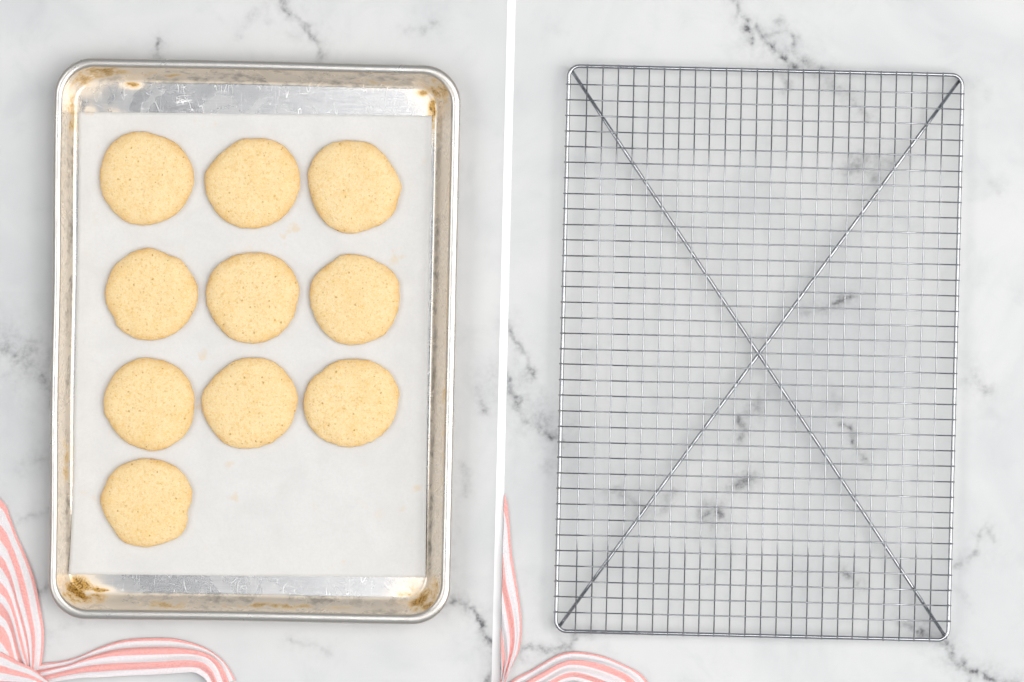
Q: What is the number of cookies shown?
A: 10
